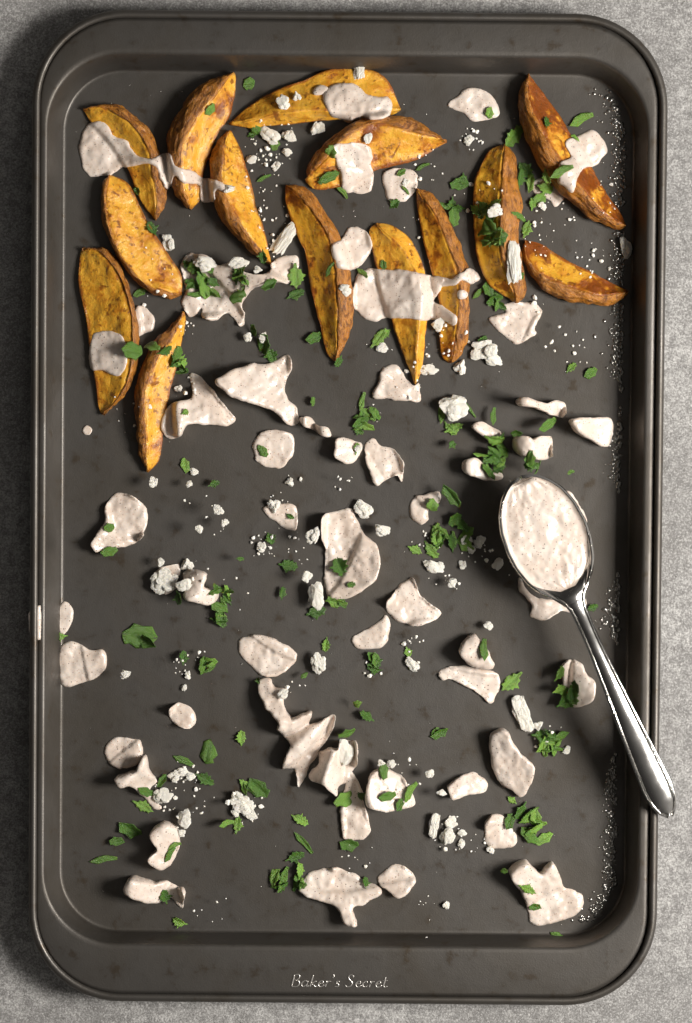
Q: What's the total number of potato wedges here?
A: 14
